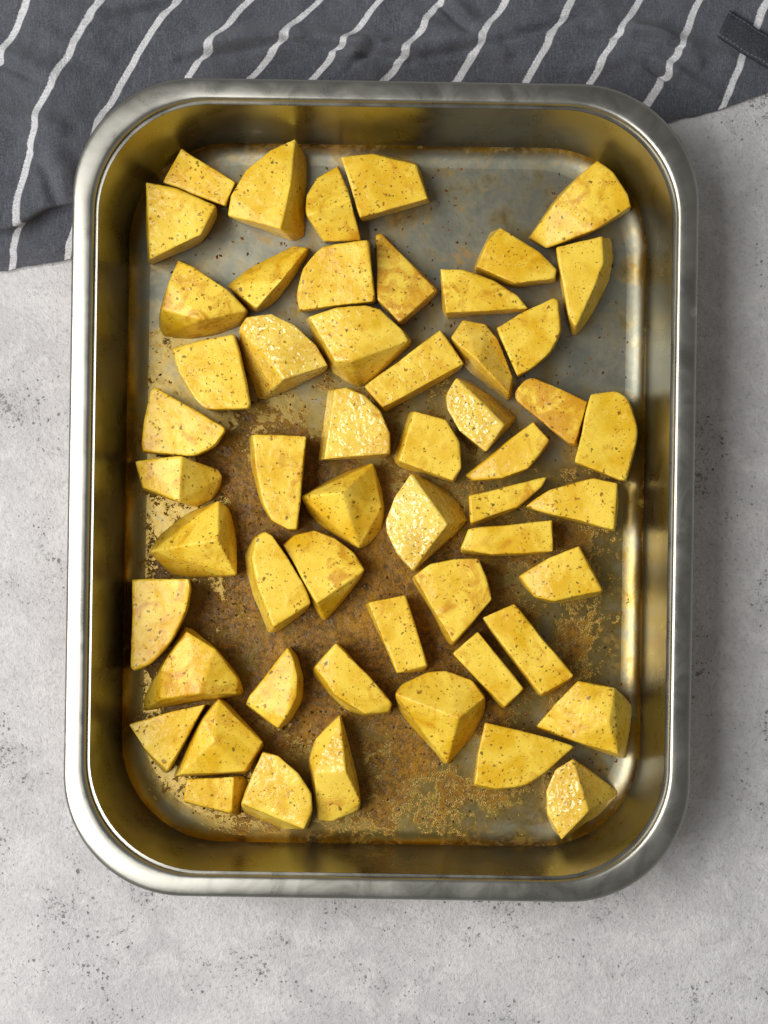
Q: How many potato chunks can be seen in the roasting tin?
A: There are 54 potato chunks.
